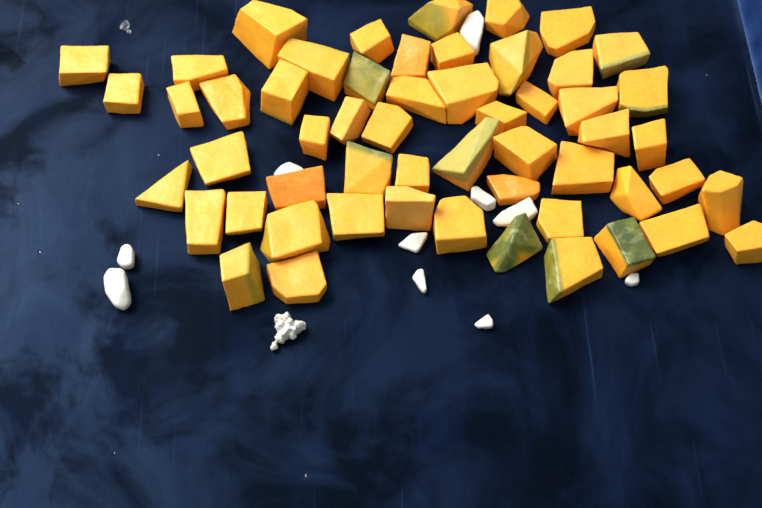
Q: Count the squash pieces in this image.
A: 55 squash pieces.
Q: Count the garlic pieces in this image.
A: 11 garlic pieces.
